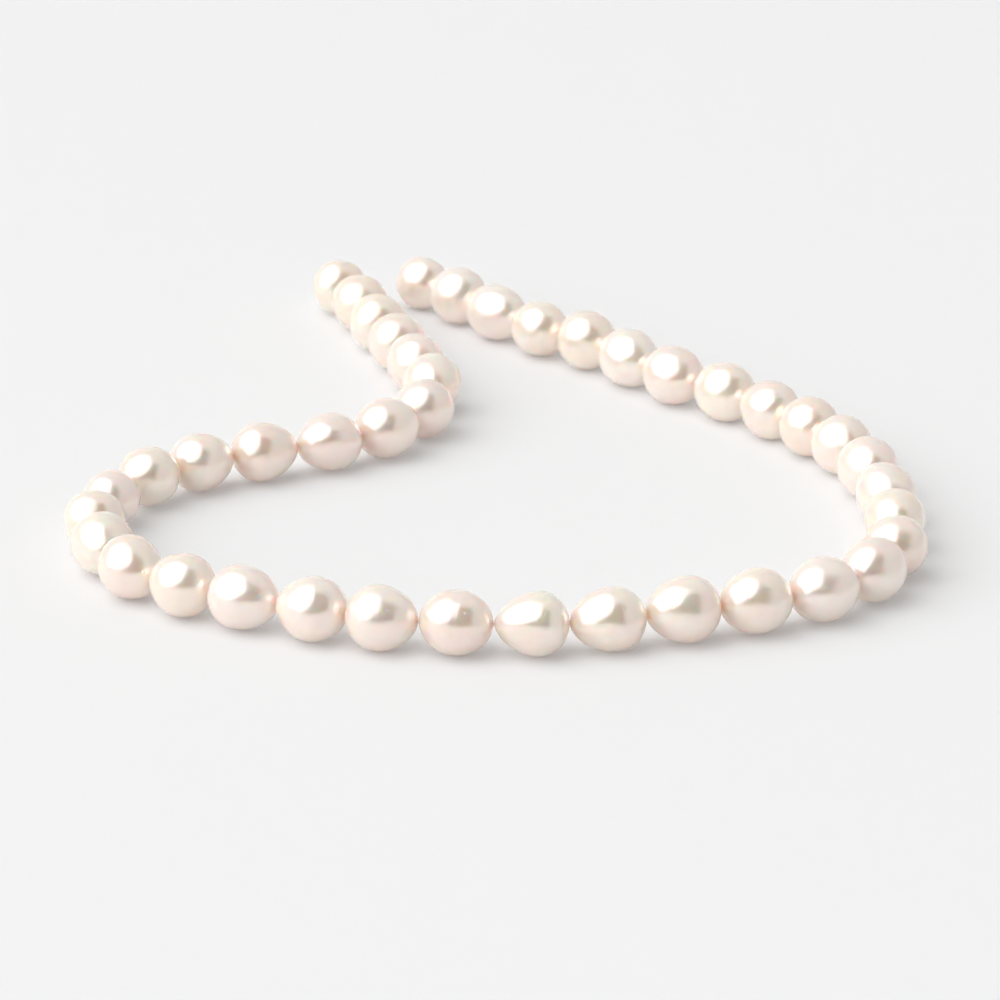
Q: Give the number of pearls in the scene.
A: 42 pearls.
